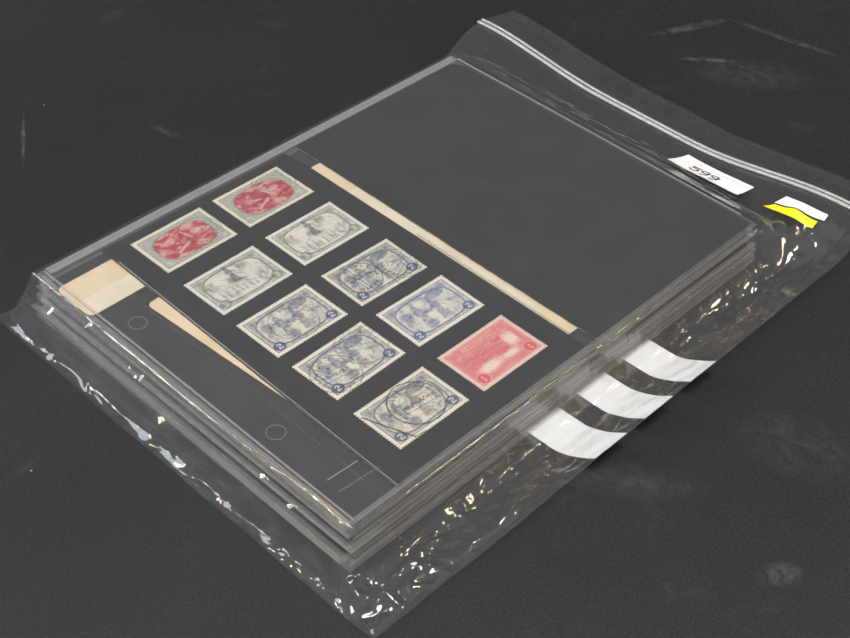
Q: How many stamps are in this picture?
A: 10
